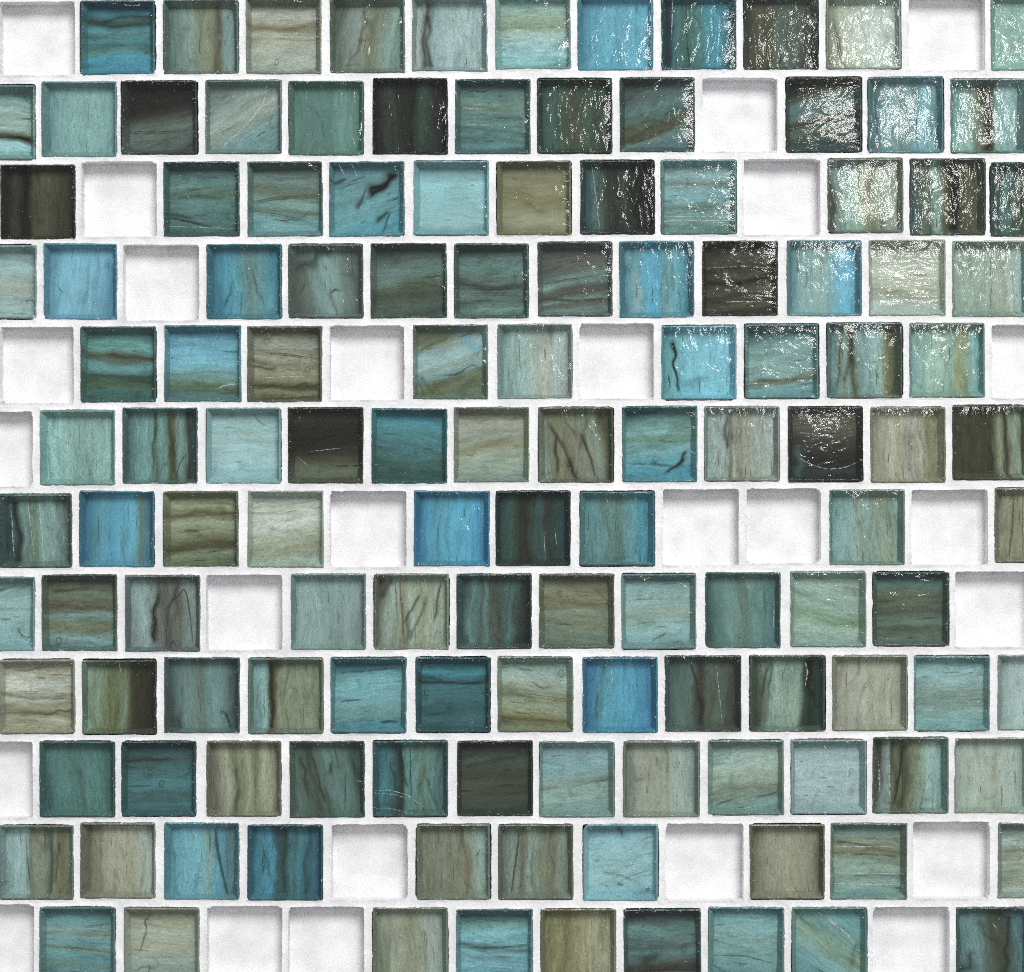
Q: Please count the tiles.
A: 131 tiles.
